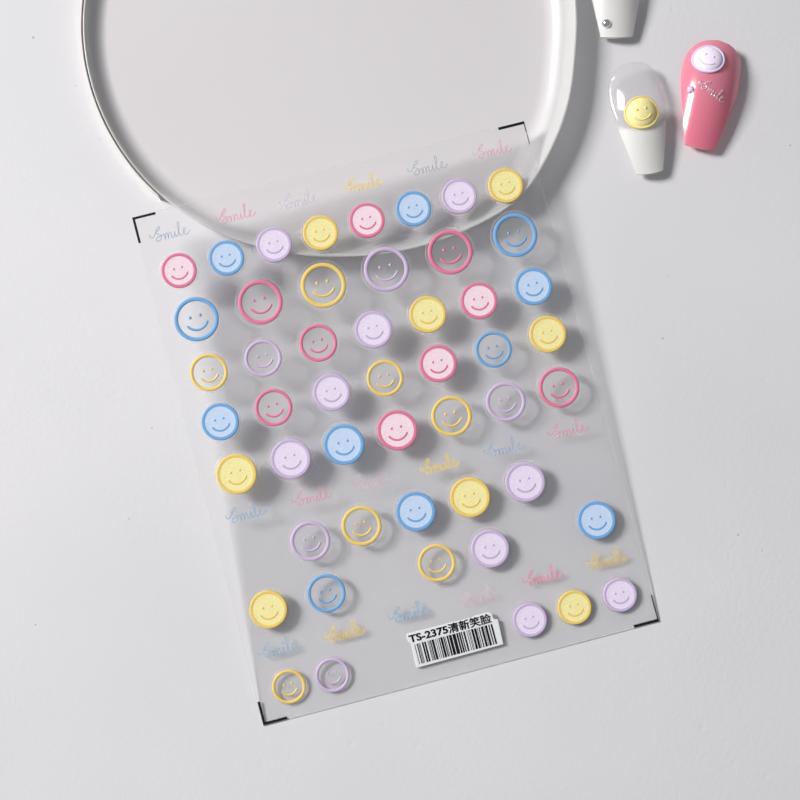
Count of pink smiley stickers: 10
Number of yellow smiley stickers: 16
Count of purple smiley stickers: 15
